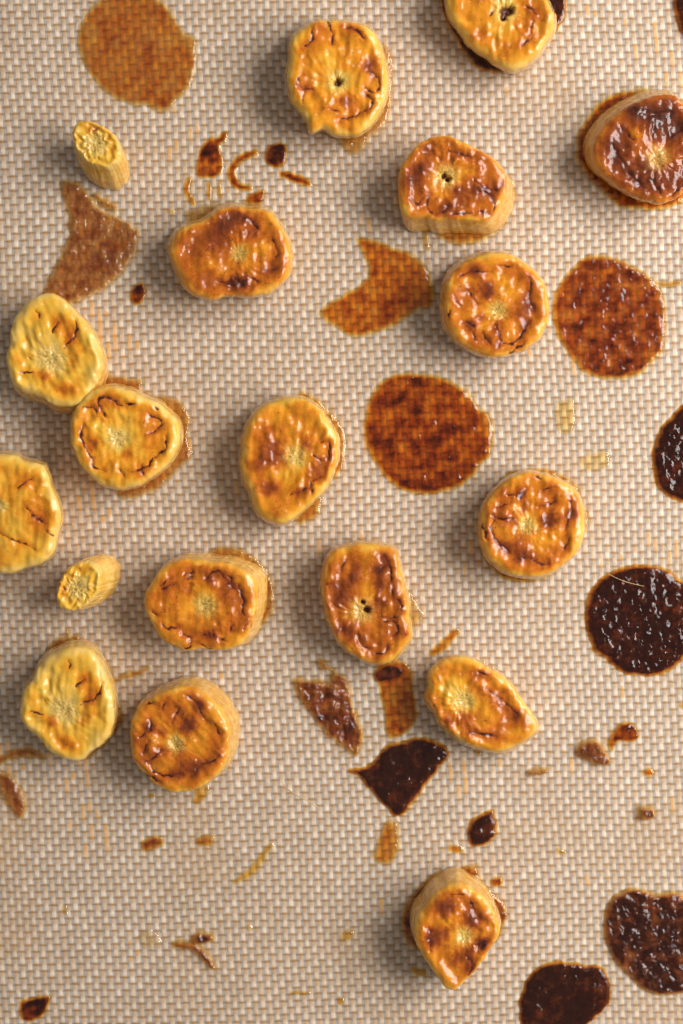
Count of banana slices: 19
